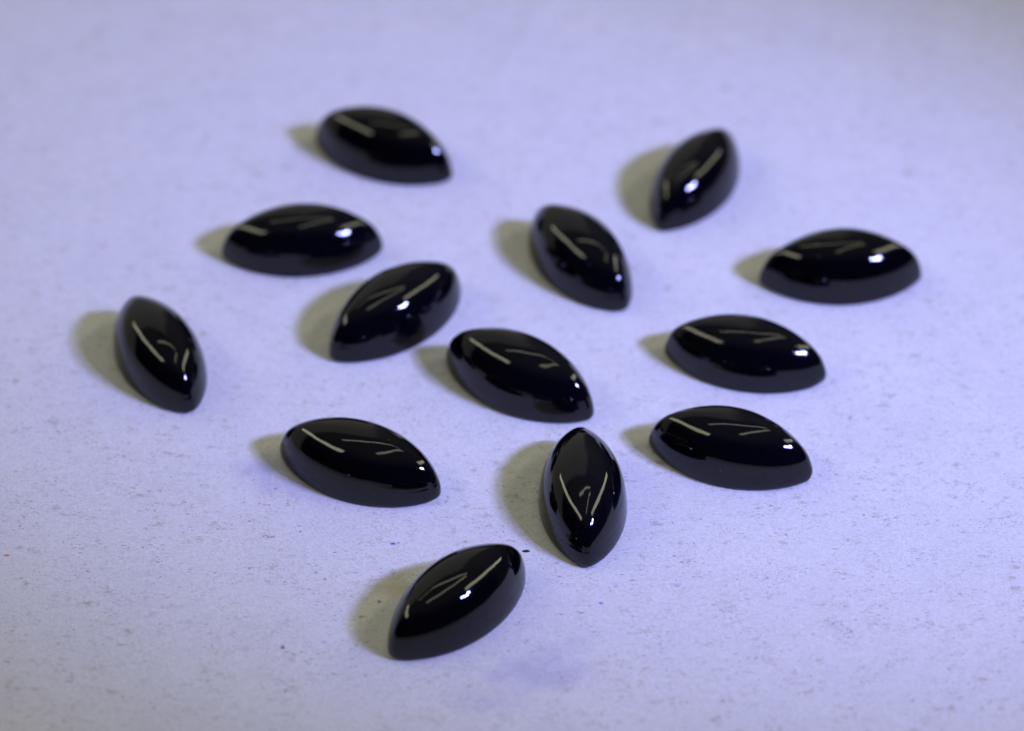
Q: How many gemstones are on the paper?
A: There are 13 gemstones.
